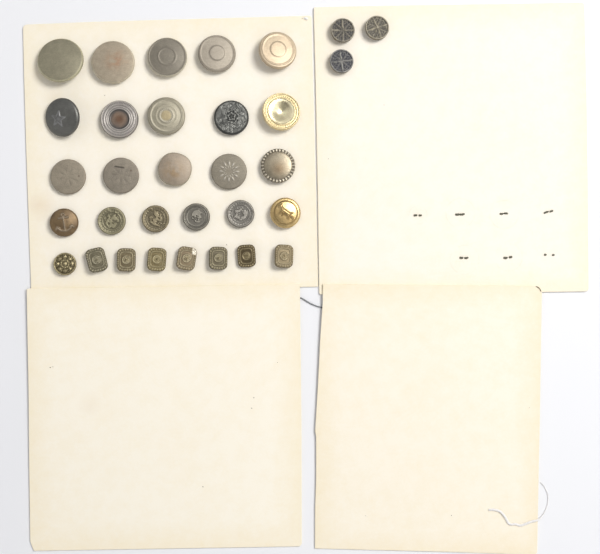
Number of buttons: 32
